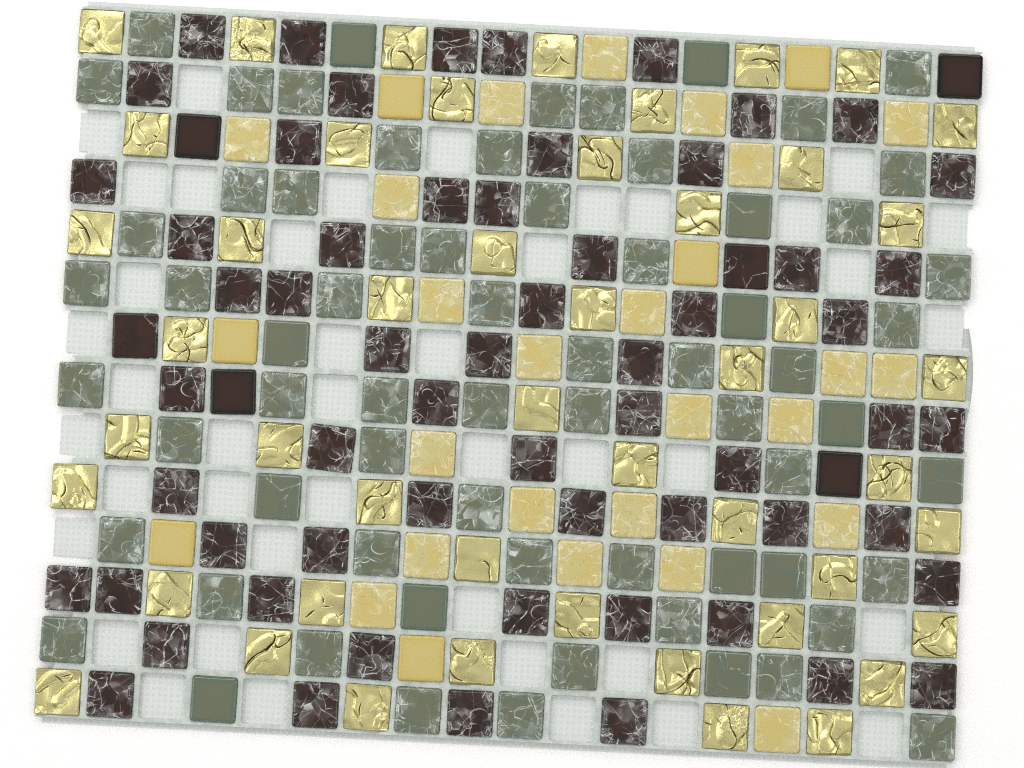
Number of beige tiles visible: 29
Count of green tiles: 67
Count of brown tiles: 66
